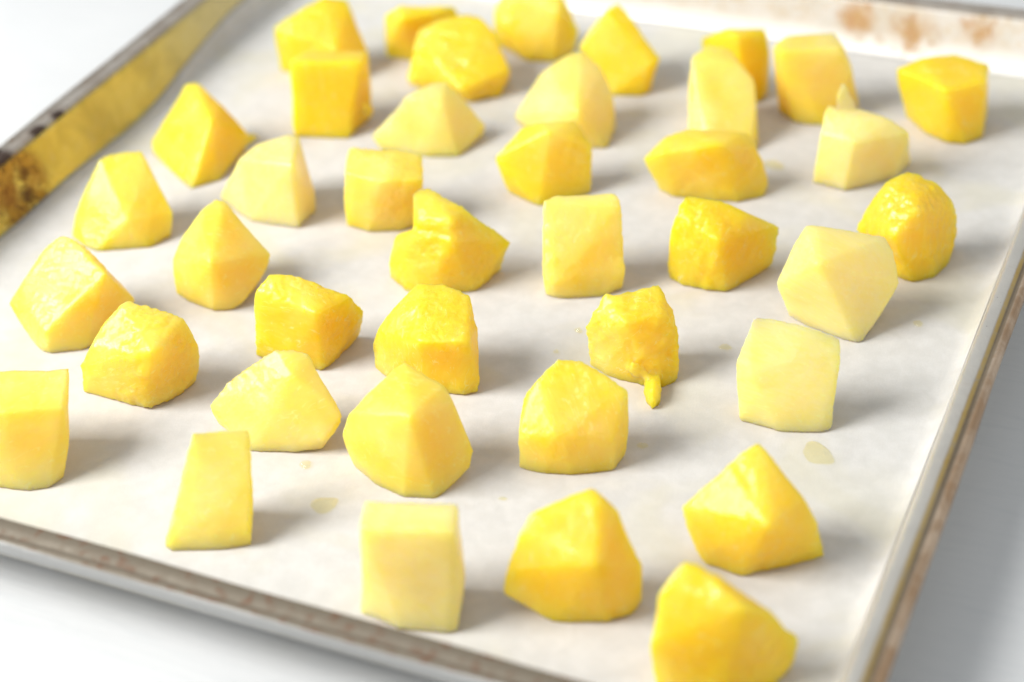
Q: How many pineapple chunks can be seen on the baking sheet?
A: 40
